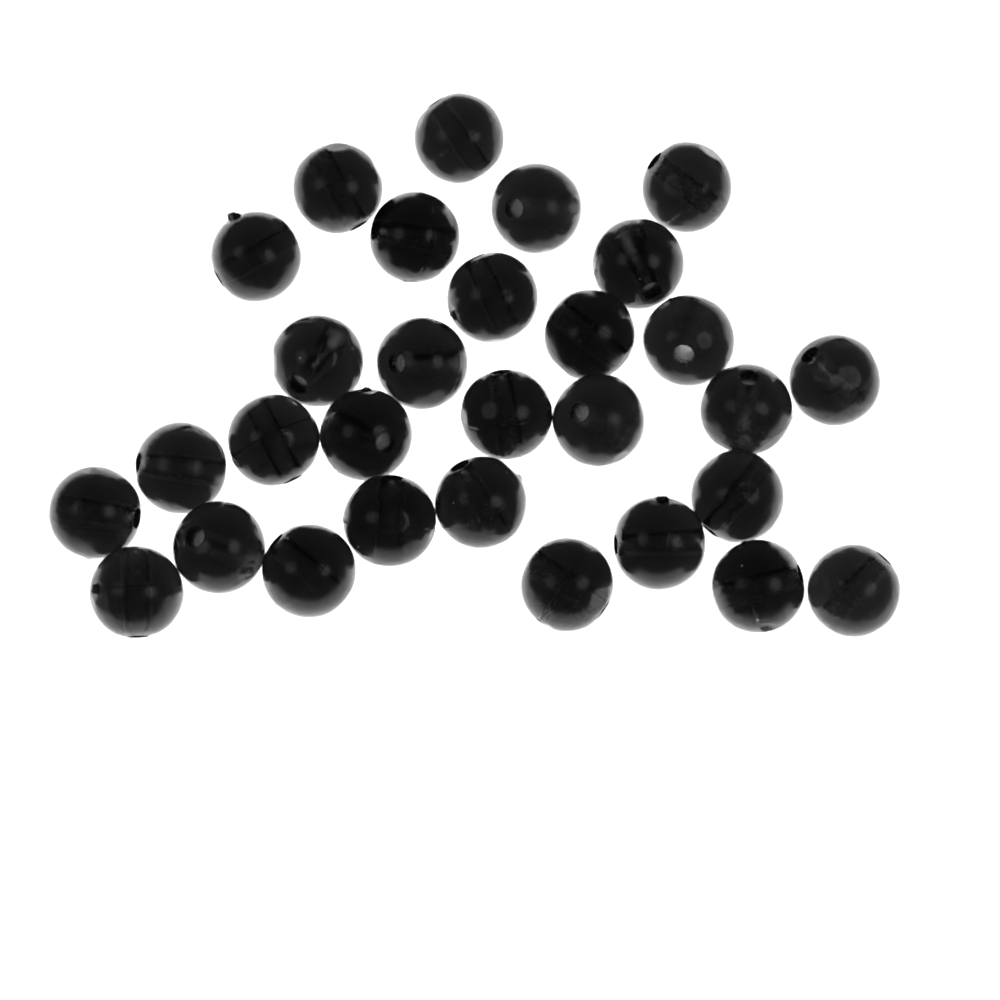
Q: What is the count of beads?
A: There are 30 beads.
